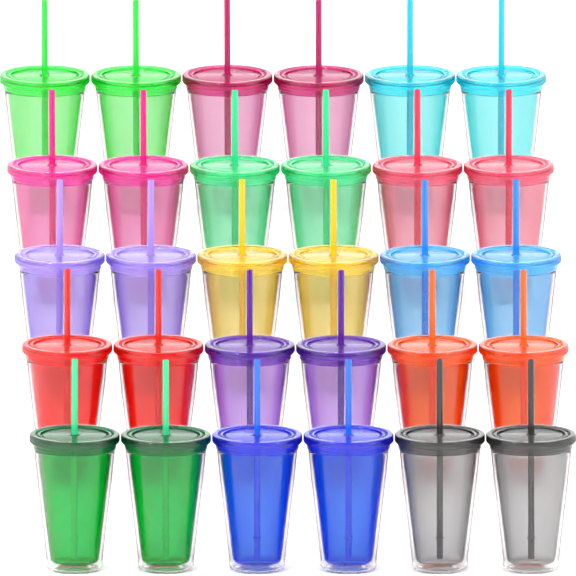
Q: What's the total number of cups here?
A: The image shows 30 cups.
